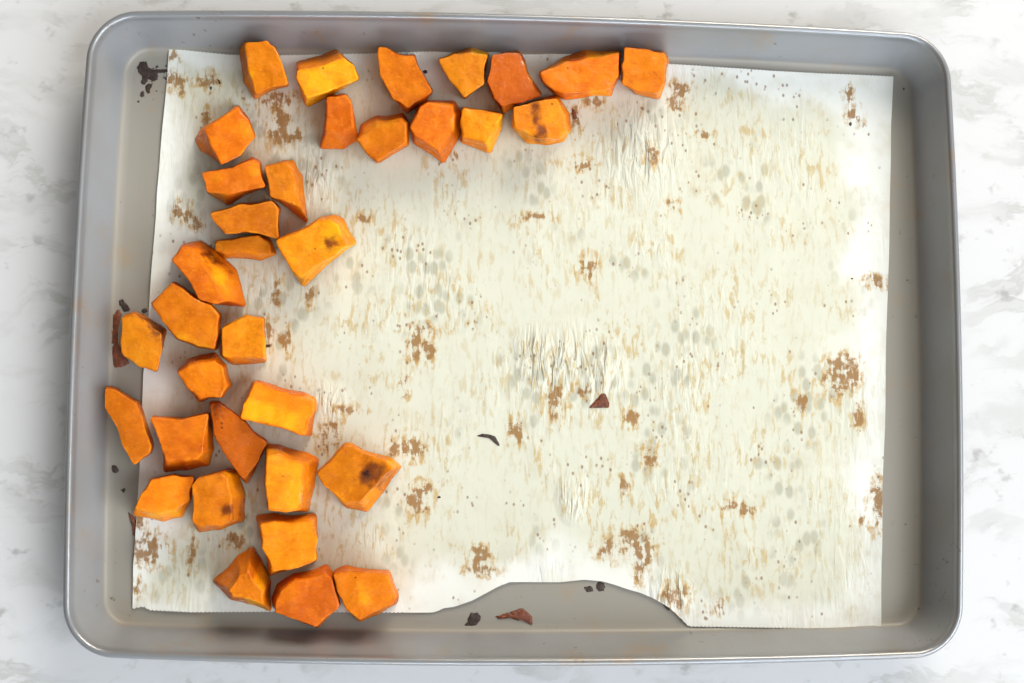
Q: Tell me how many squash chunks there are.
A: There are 35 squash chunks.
